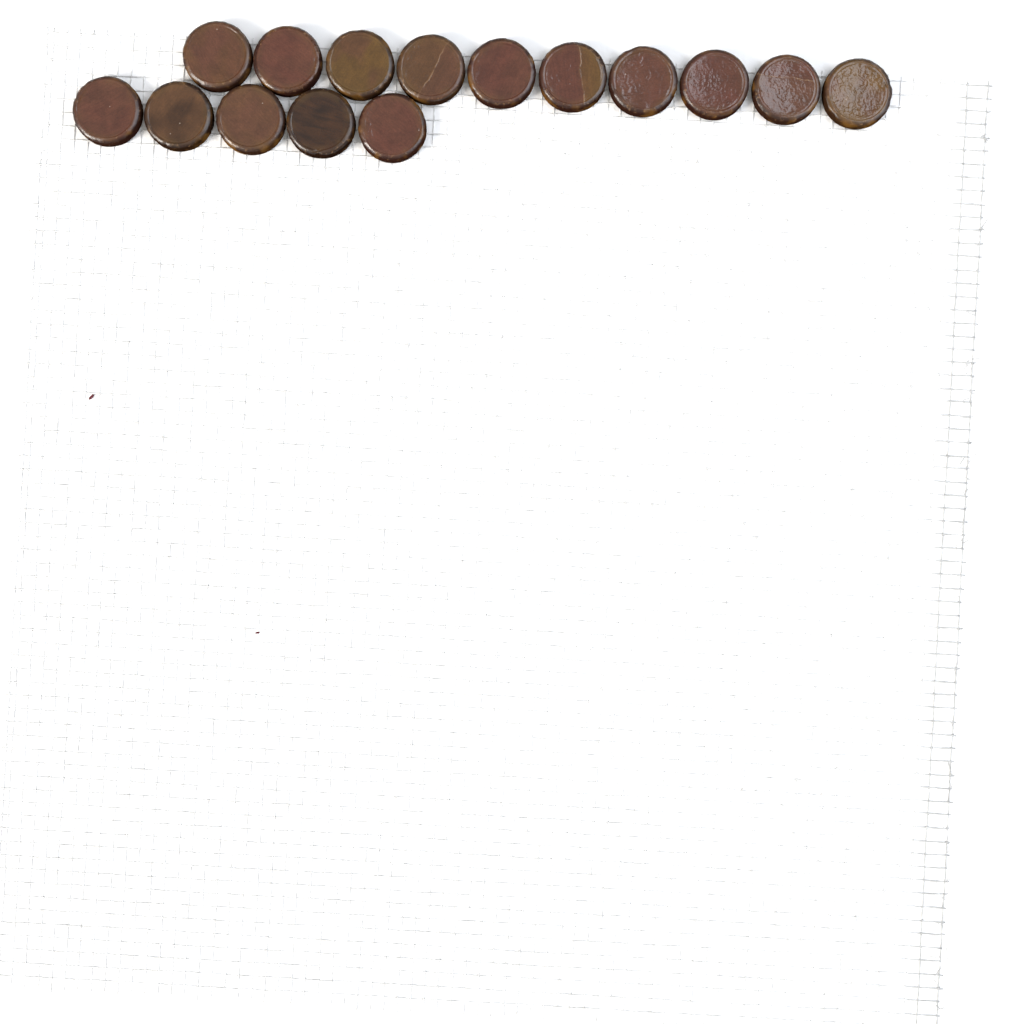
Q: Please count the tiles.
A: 15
